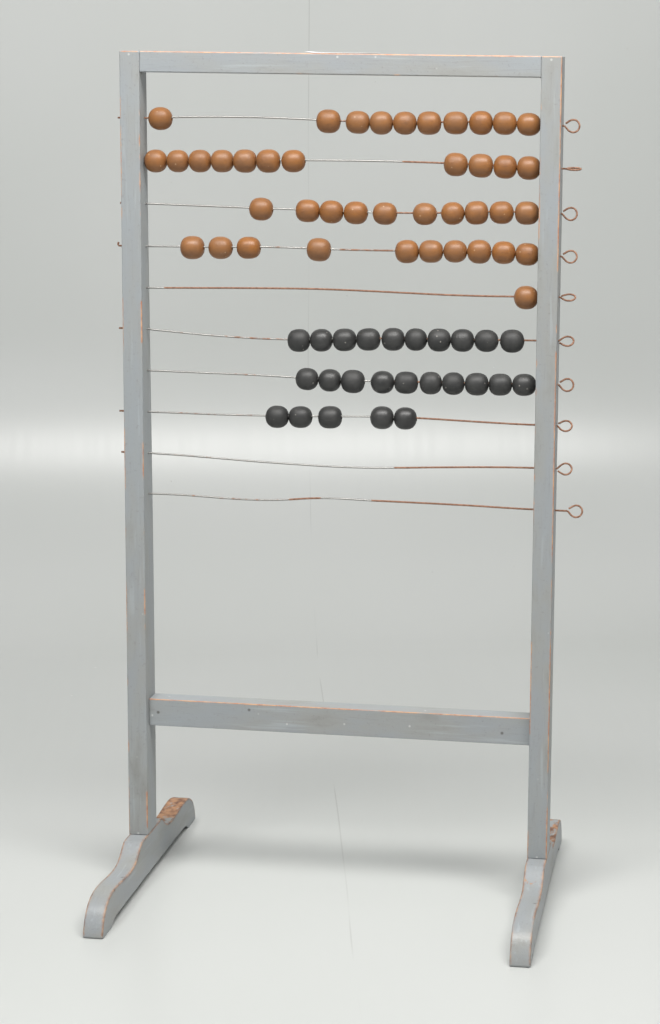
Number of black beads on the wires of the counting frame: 25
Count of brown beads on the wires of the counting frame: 42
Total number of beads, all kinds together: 67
